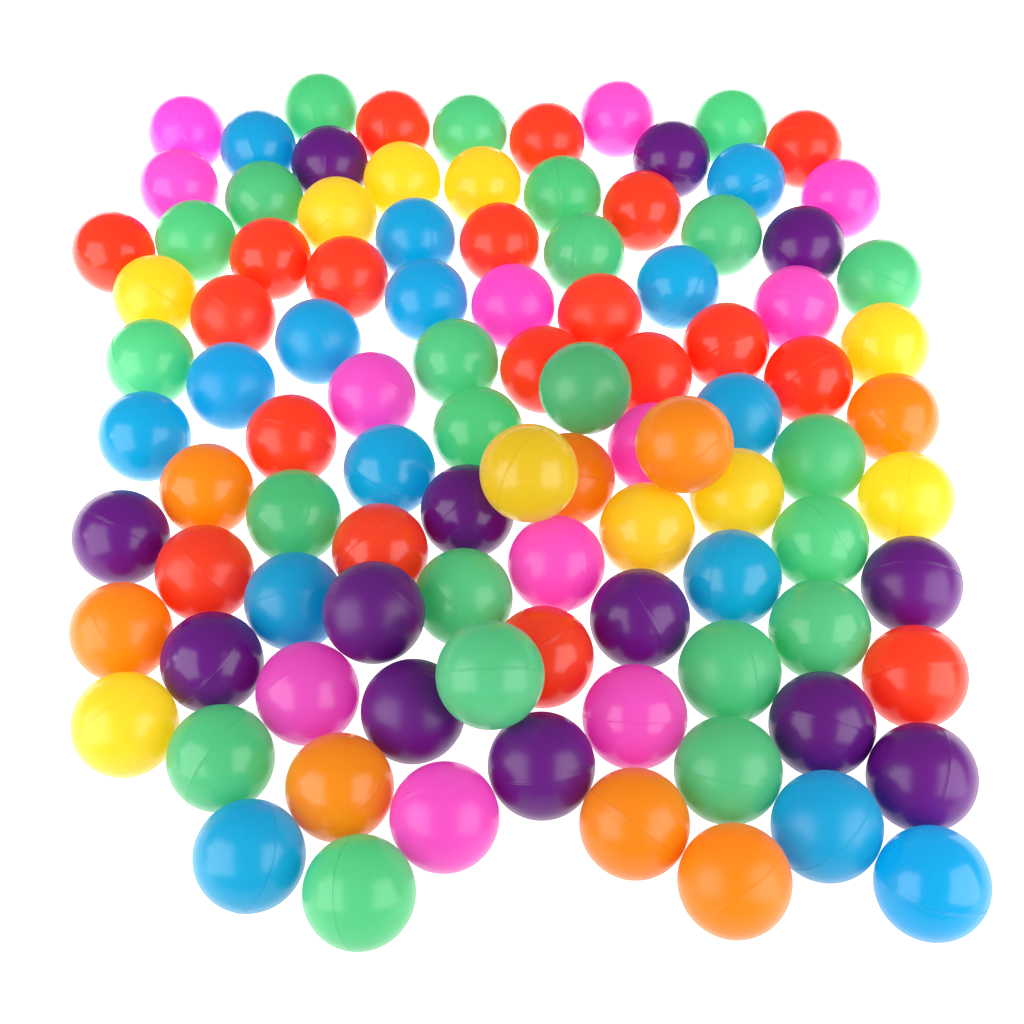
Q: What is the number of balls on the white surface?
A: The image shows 100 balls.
